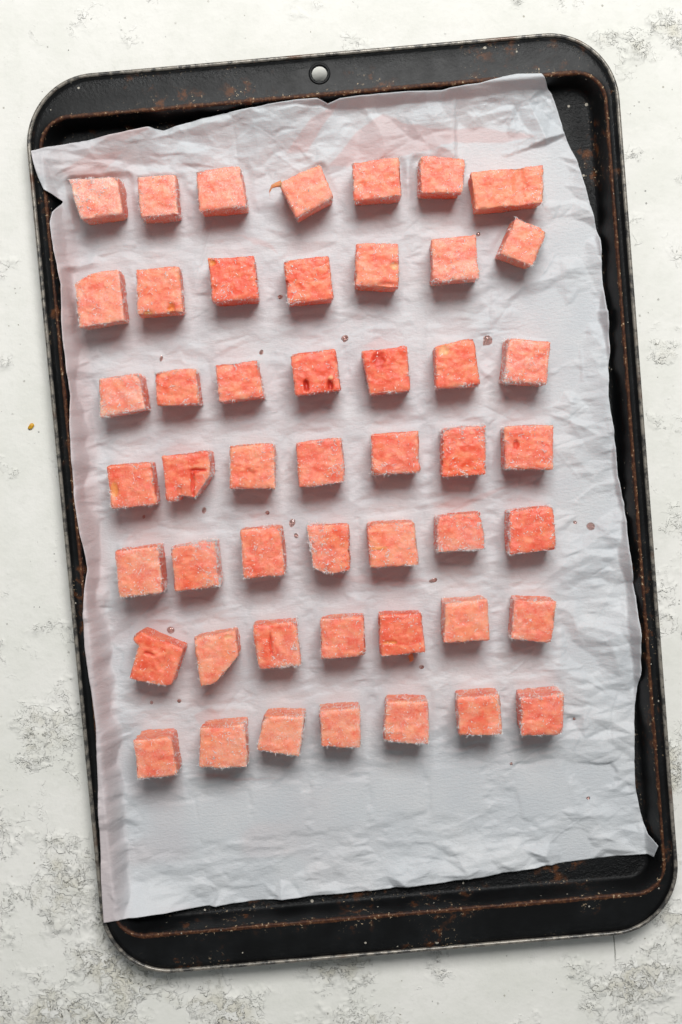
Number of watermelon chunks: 49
